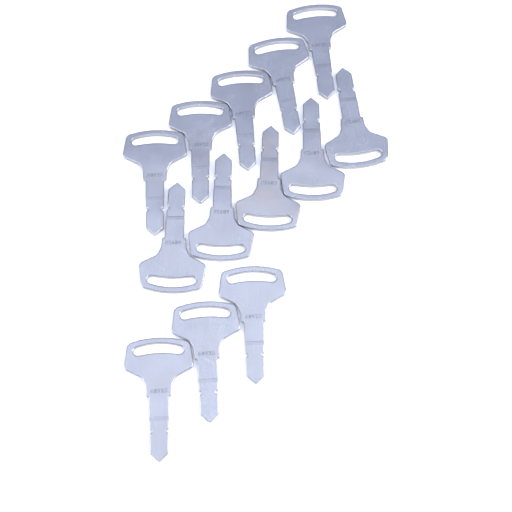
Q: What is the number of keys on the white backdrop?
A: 13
